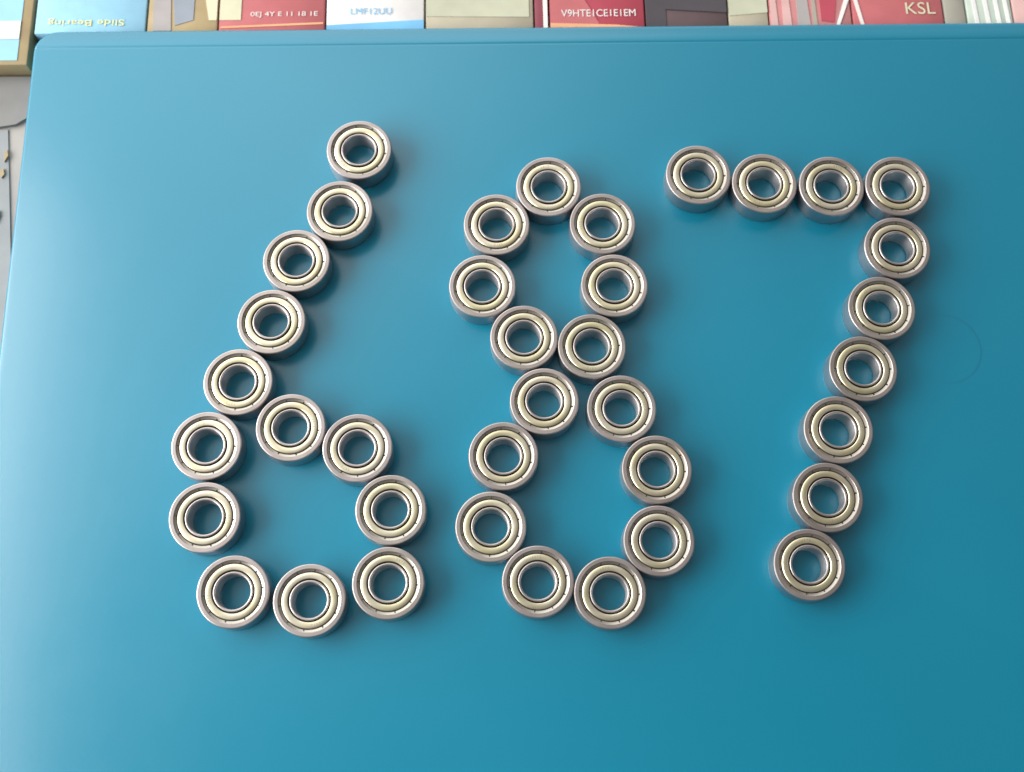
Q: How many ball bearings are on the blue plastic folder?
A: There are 38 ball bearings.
